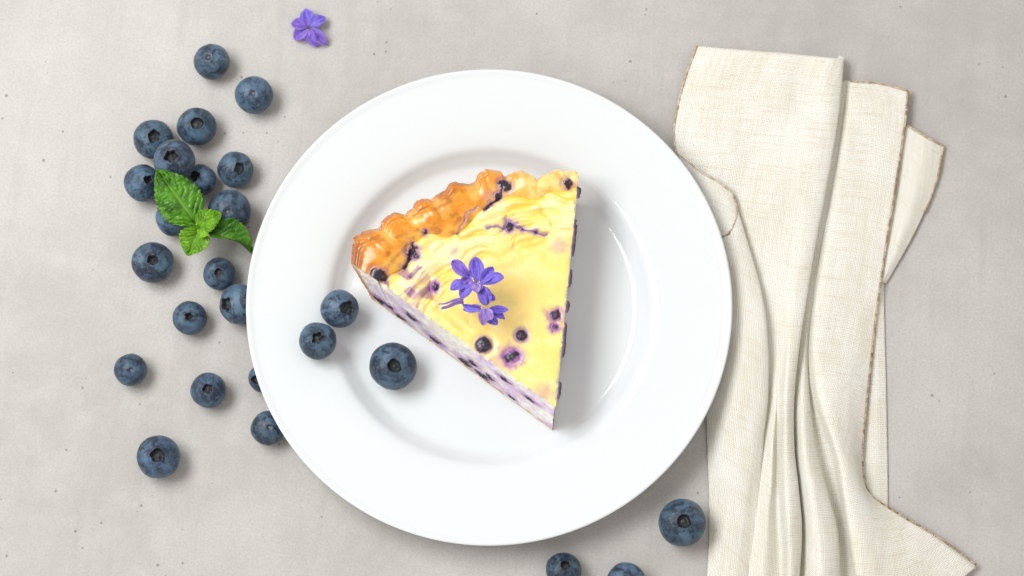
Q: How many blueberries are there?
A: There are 25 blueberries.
